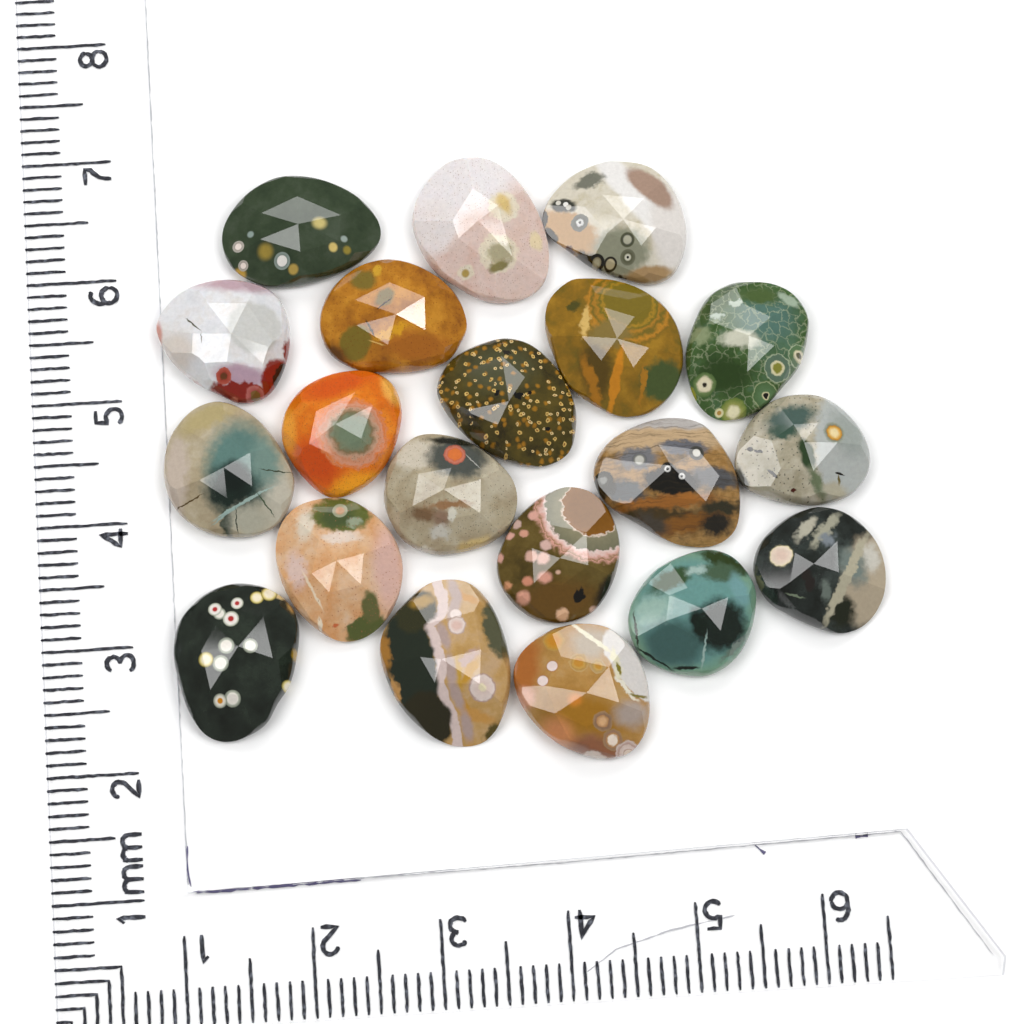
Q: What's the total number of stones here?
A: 20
